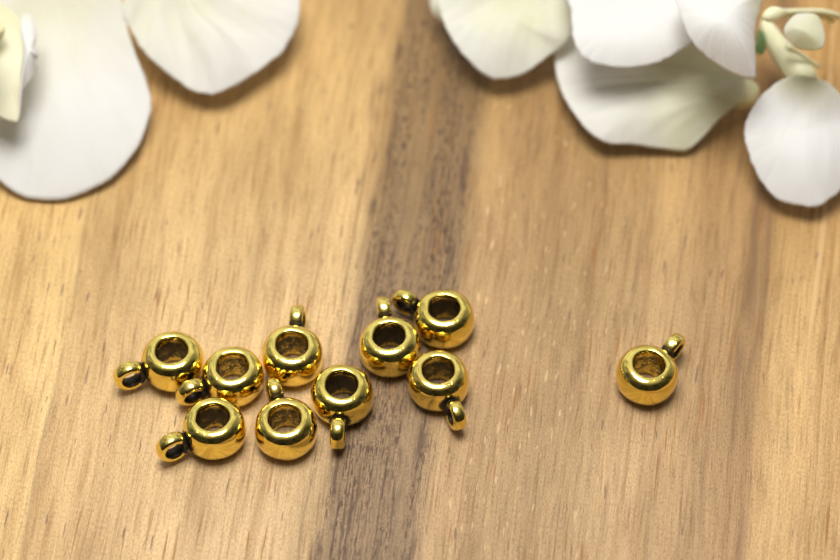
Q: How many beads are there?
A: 10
